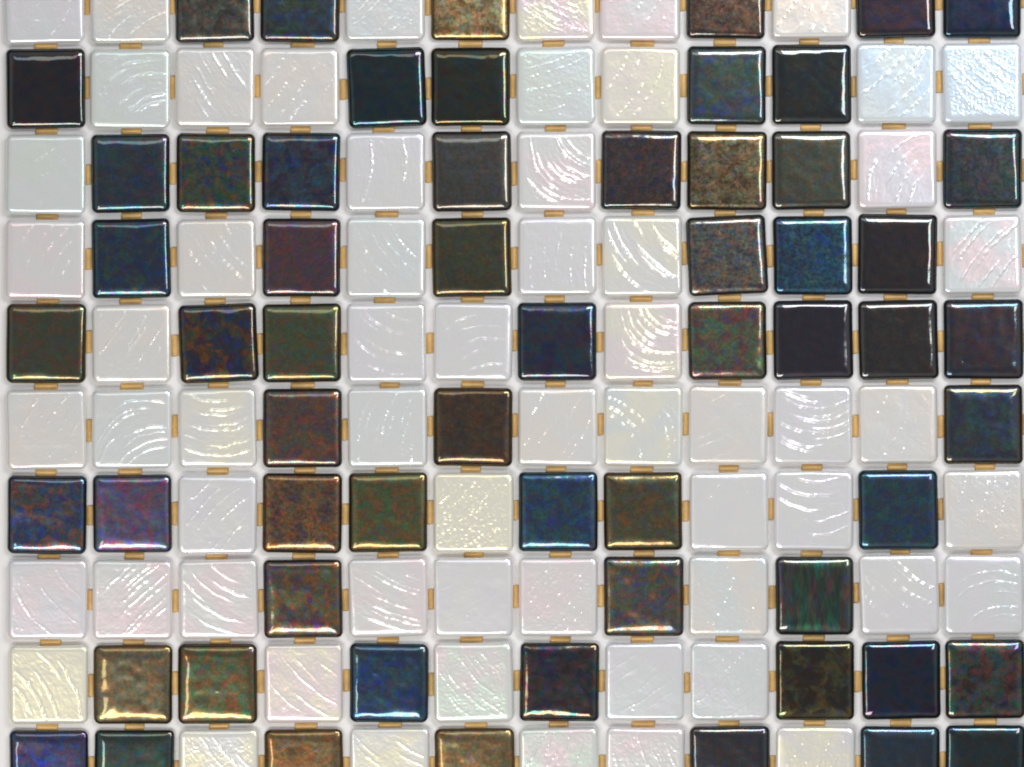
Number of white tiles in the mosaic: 60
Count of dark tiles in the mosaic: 60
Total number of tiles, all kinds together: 120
